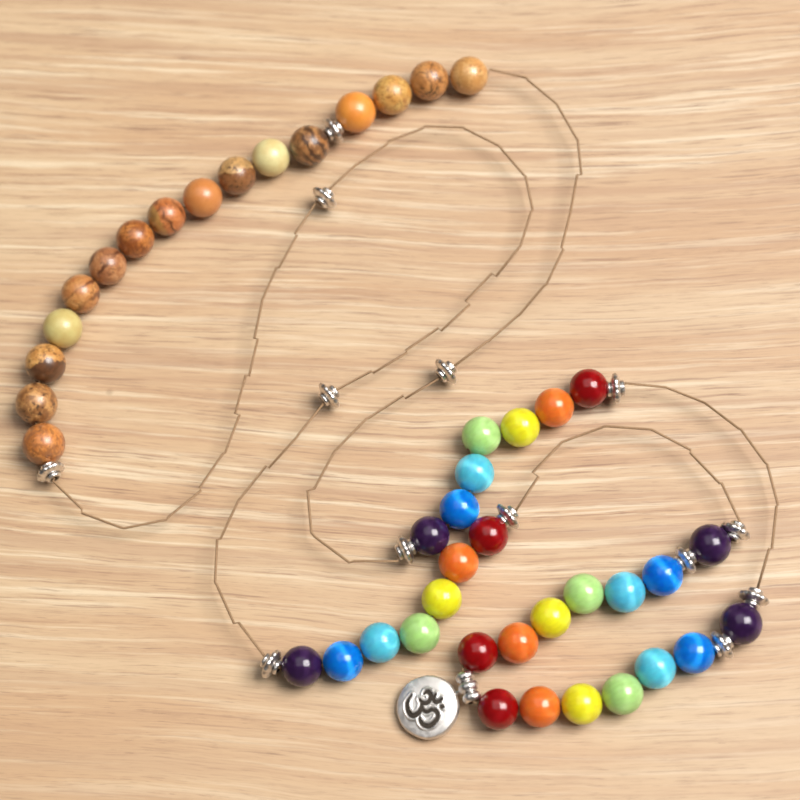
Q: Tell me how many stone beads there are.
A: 16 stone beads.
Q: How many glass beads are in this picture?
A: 28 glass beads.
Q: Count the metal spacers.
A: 13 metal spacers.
